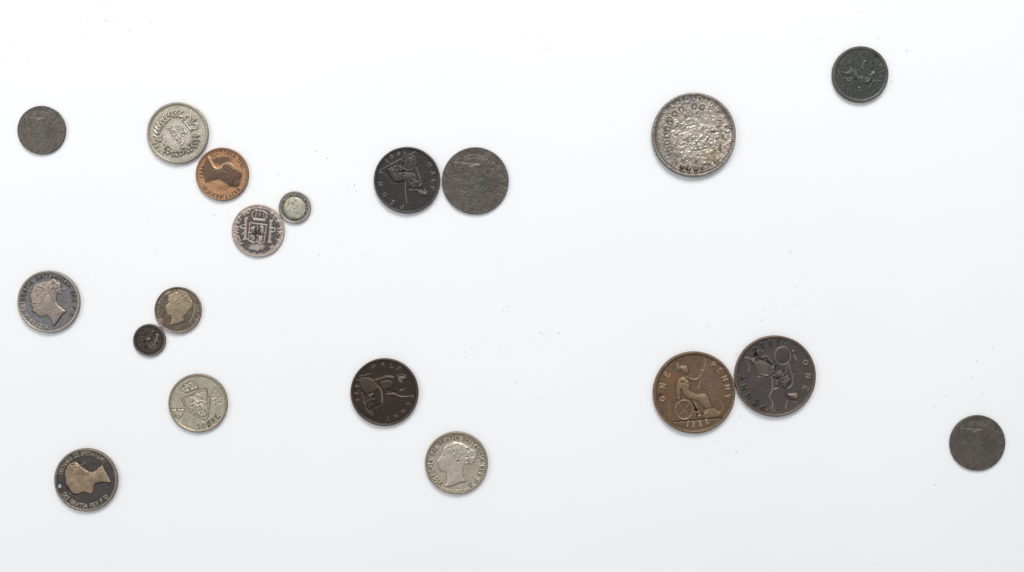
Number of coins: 19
